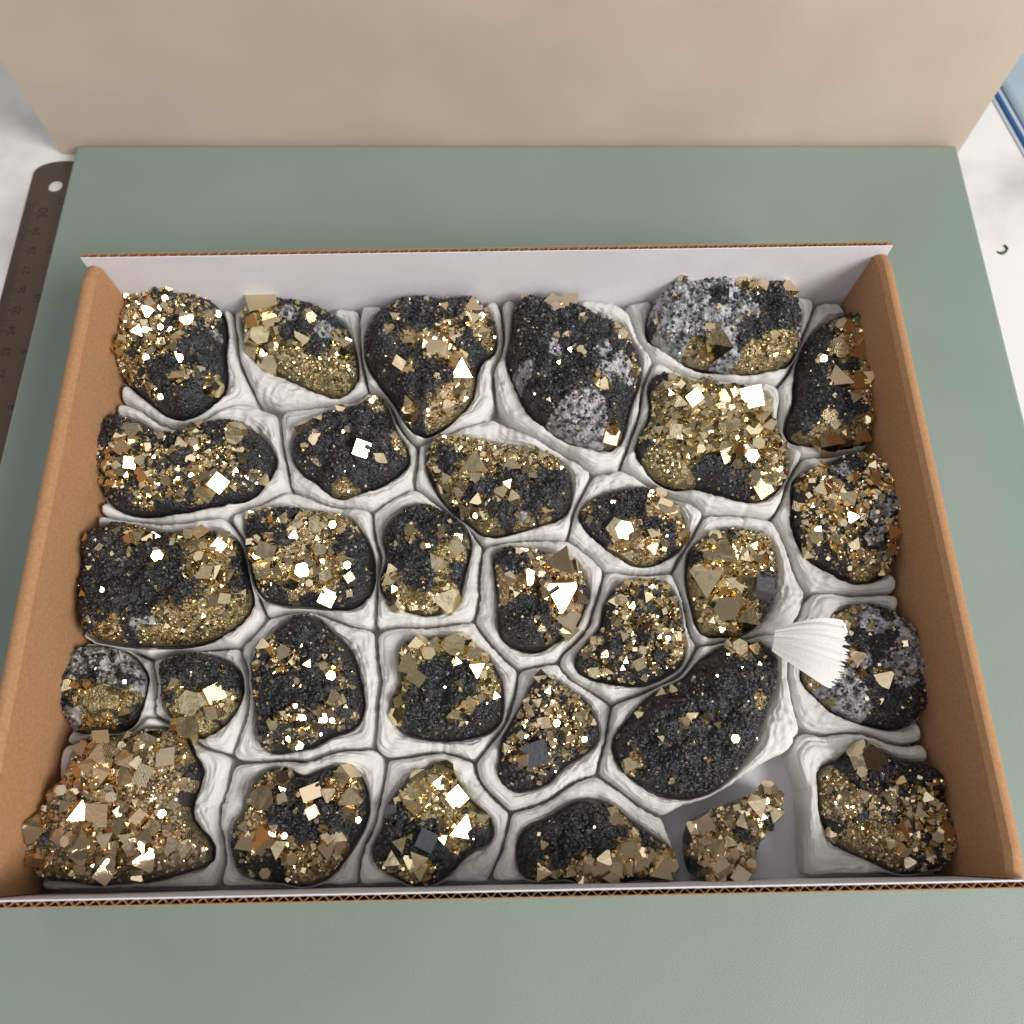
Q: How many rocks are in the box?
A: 31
